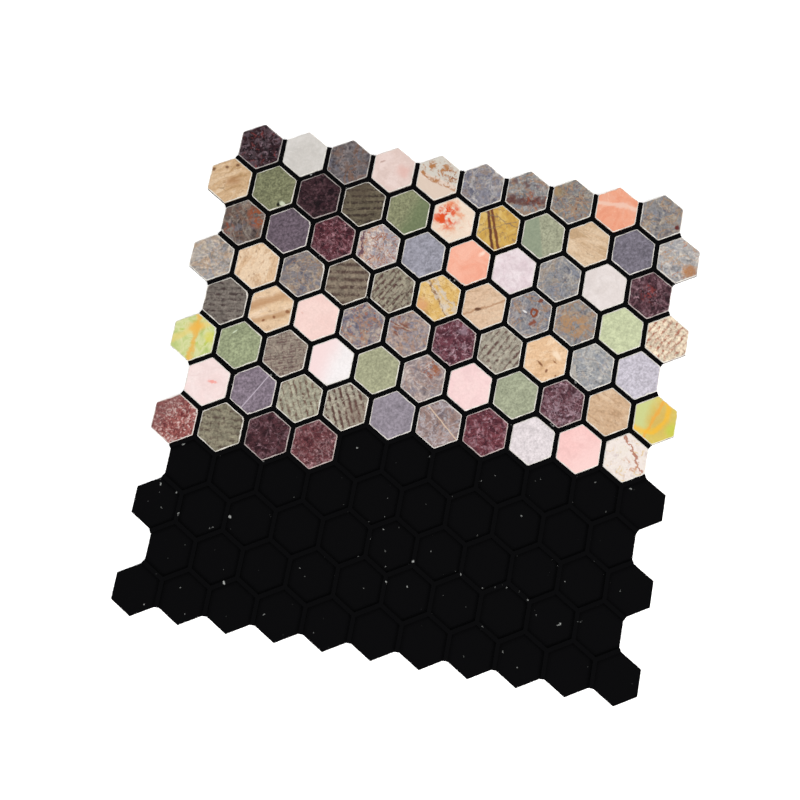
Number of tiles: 77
